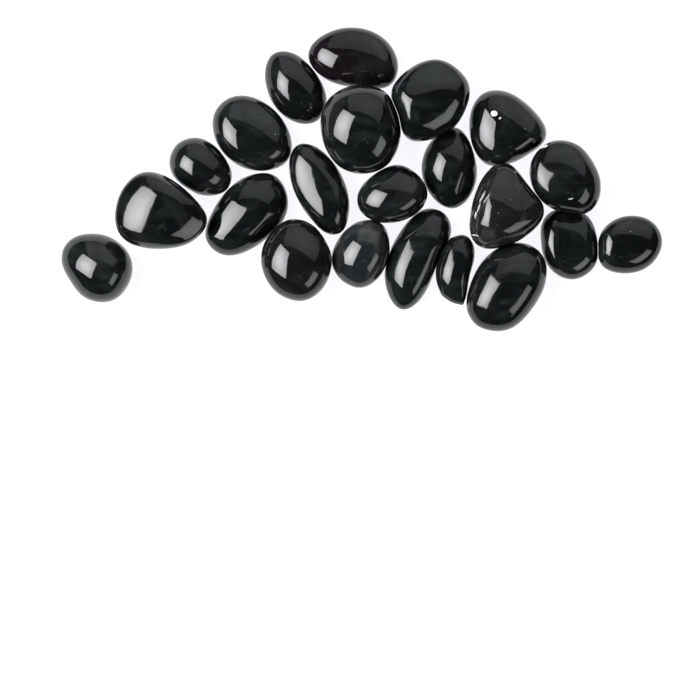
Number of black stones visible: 22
